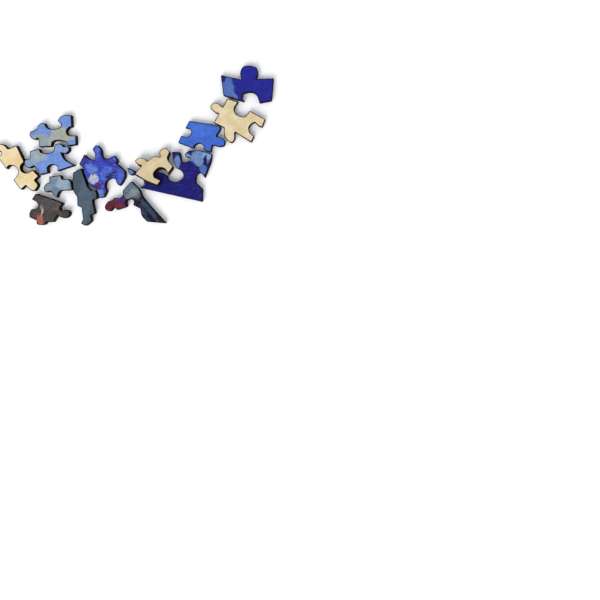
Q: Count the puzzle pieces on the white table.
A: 13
